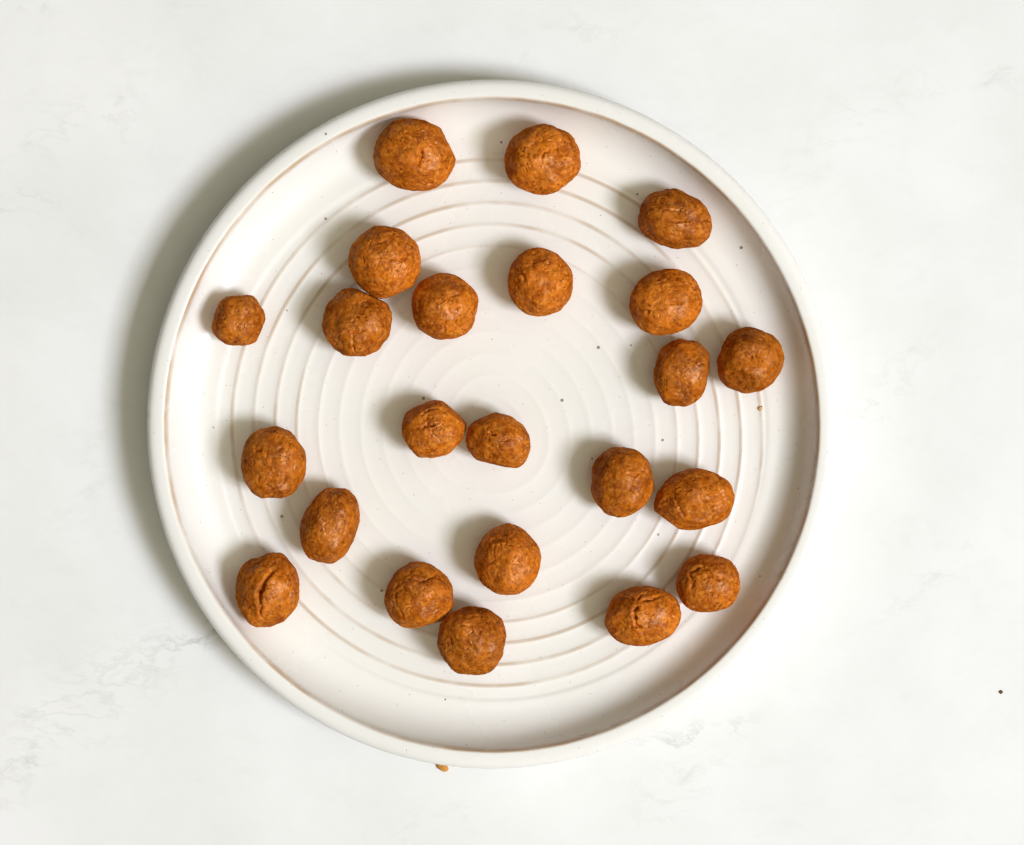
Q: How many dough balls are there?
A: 23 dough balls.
